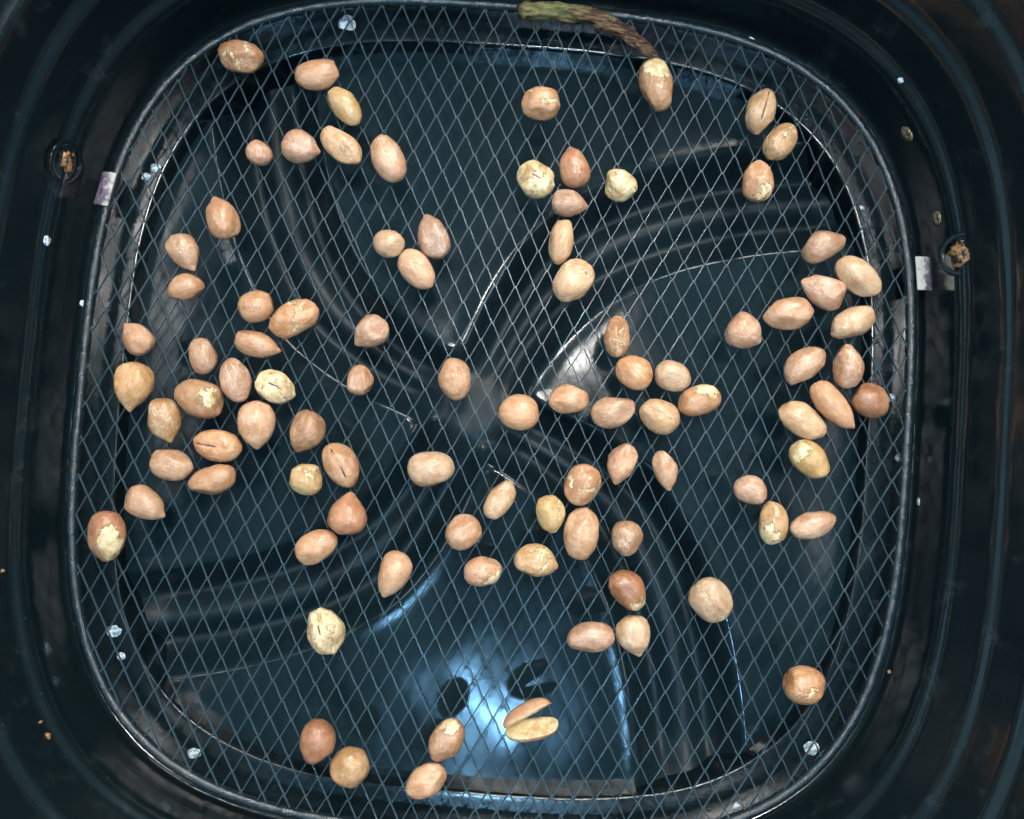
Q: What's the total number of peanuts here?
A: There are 94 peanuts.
